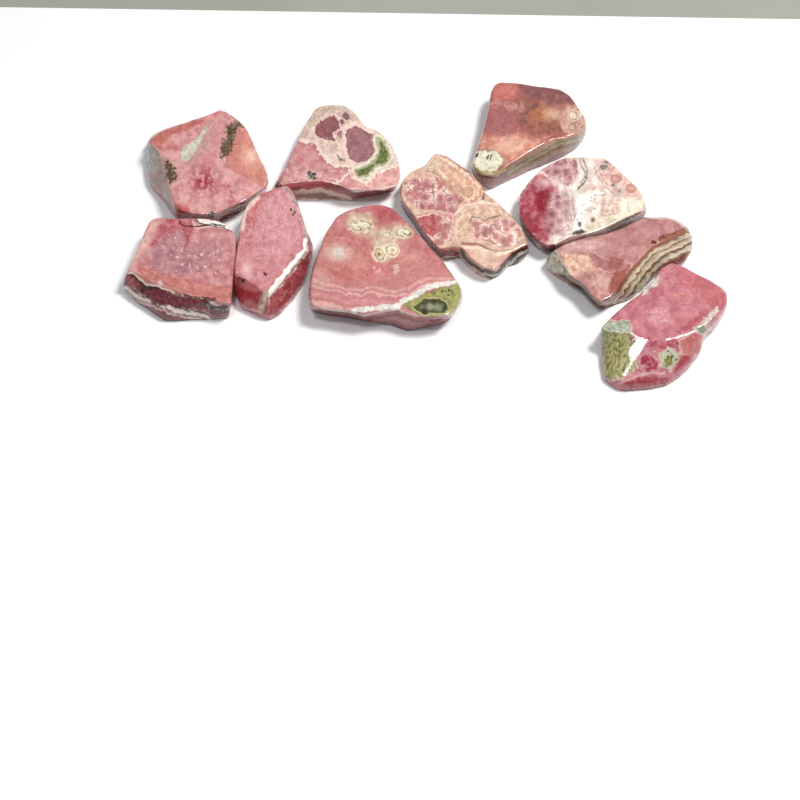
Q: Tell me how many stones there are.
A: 10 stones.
